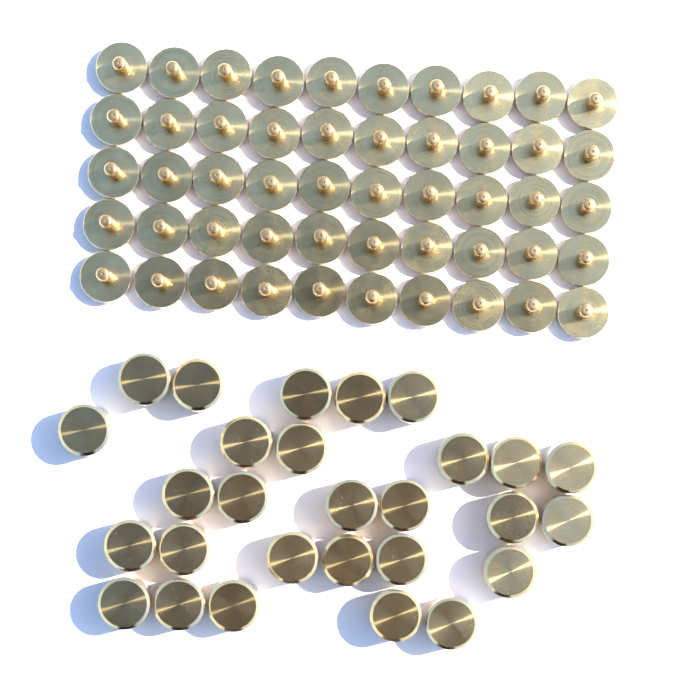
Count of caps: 28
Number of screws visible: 50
